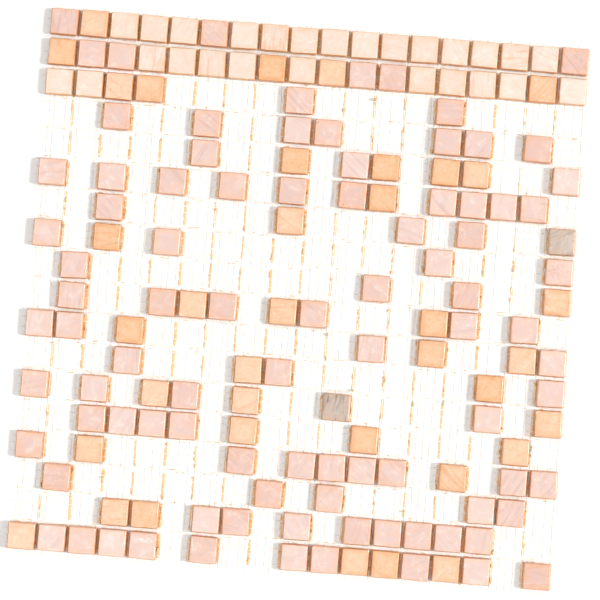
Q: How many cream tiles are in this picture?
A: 26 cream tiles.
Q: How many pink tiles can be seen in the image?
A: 91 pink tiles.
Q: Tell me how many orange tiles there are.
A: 37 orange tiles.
